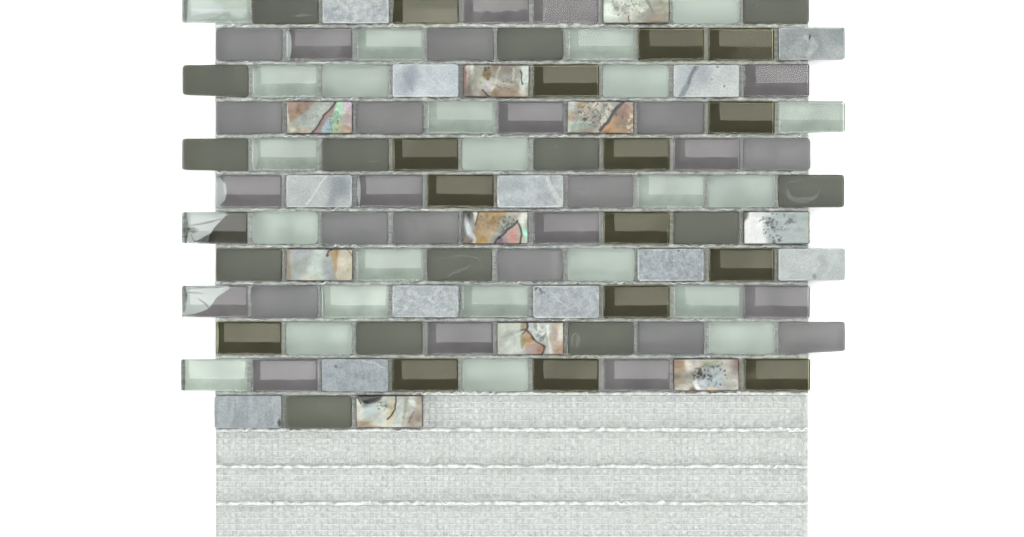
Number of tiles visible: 102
